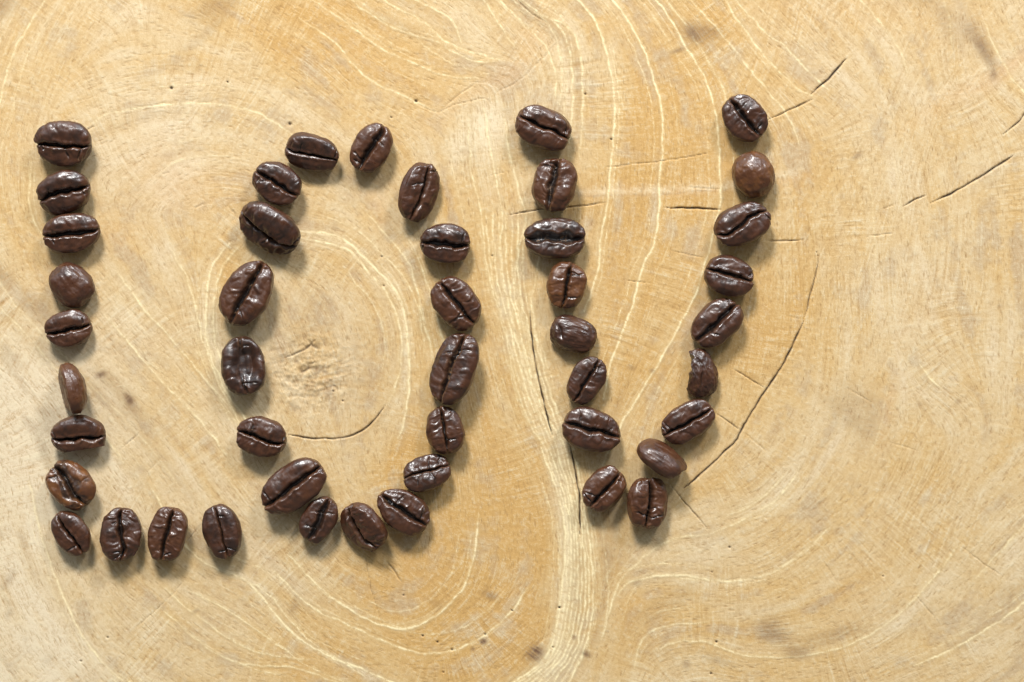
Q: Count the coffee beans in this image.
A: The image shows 46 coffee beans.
